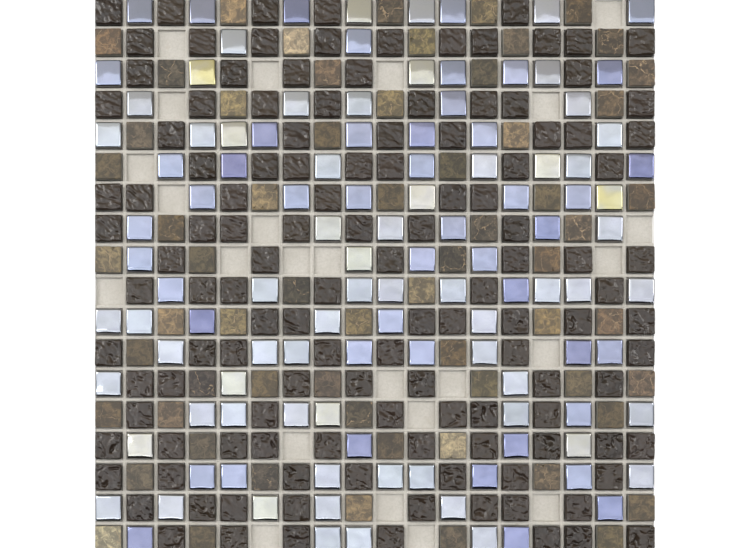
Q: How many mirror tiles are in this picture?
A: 111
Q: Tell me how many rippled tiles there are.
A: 126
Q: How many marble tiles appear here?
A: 63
